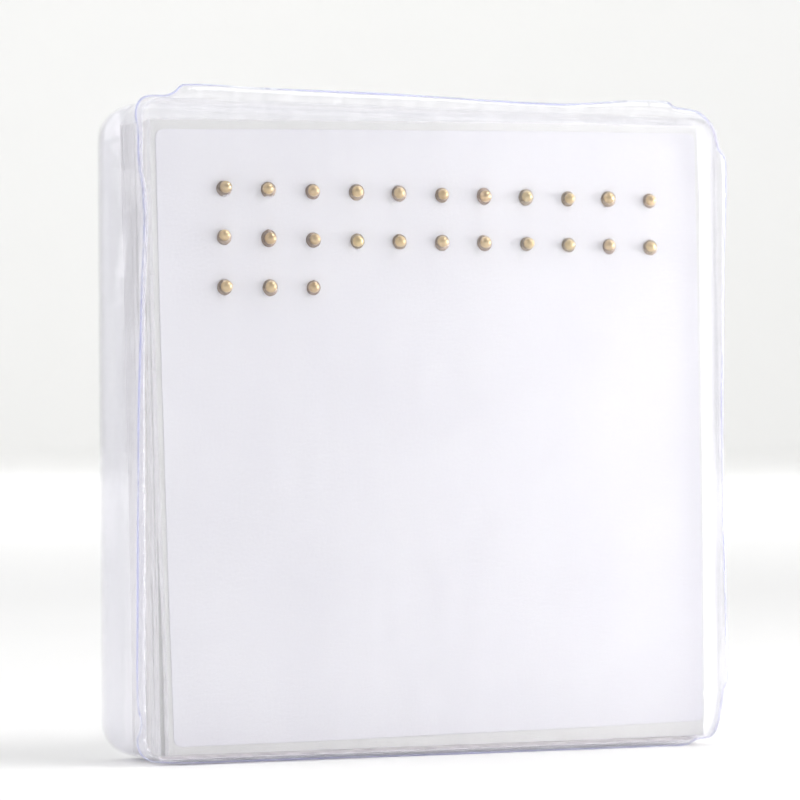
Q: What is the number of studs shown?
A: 25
